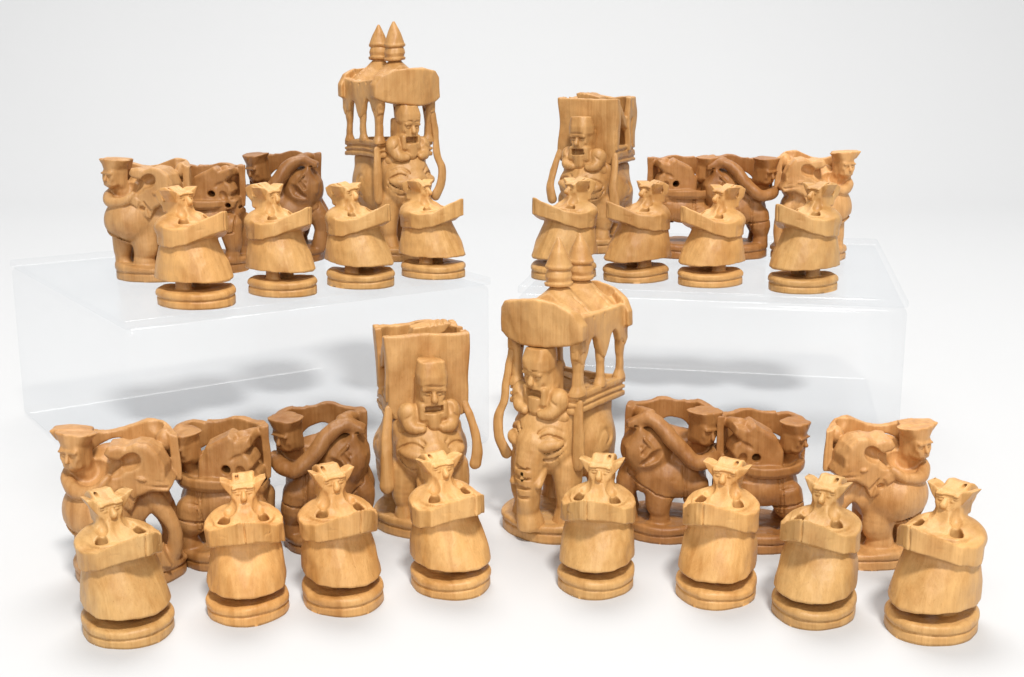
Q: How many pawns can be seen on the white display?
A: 16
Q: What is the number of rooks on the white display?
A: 4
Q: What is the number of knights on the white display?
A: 4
